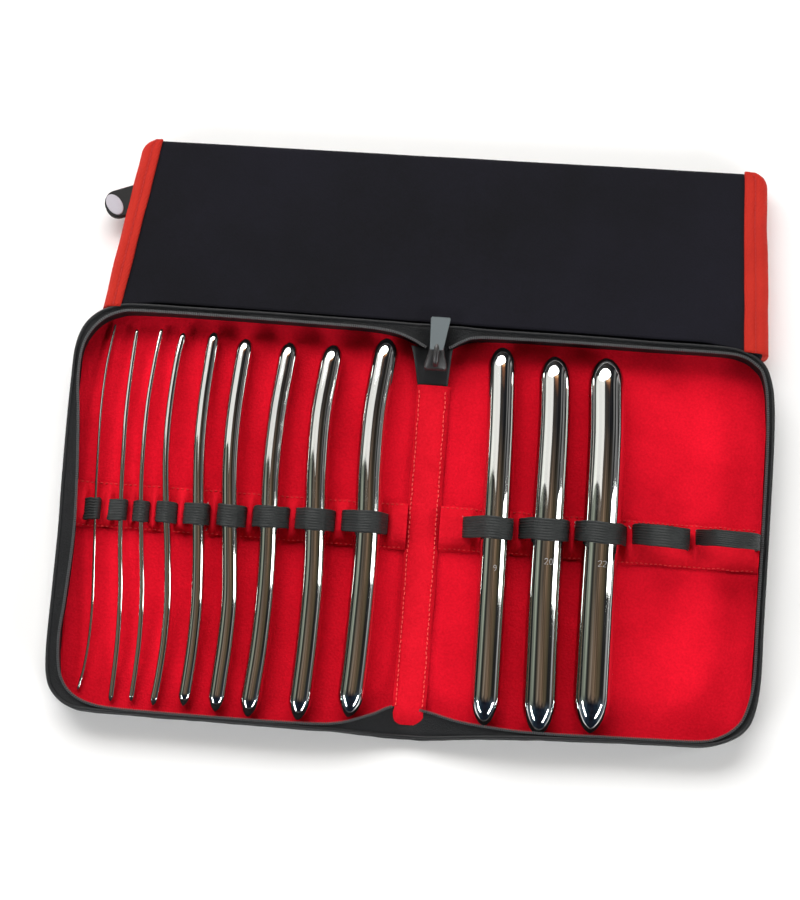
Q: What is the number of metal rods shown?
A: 12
